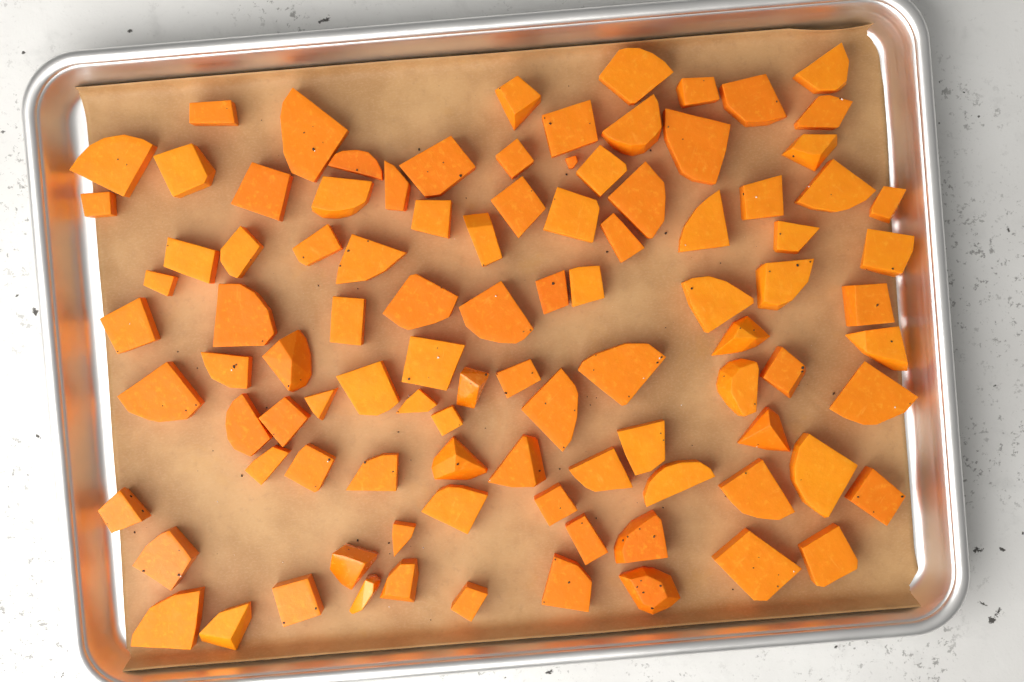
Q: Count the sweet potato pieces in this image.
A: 99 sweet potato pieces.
